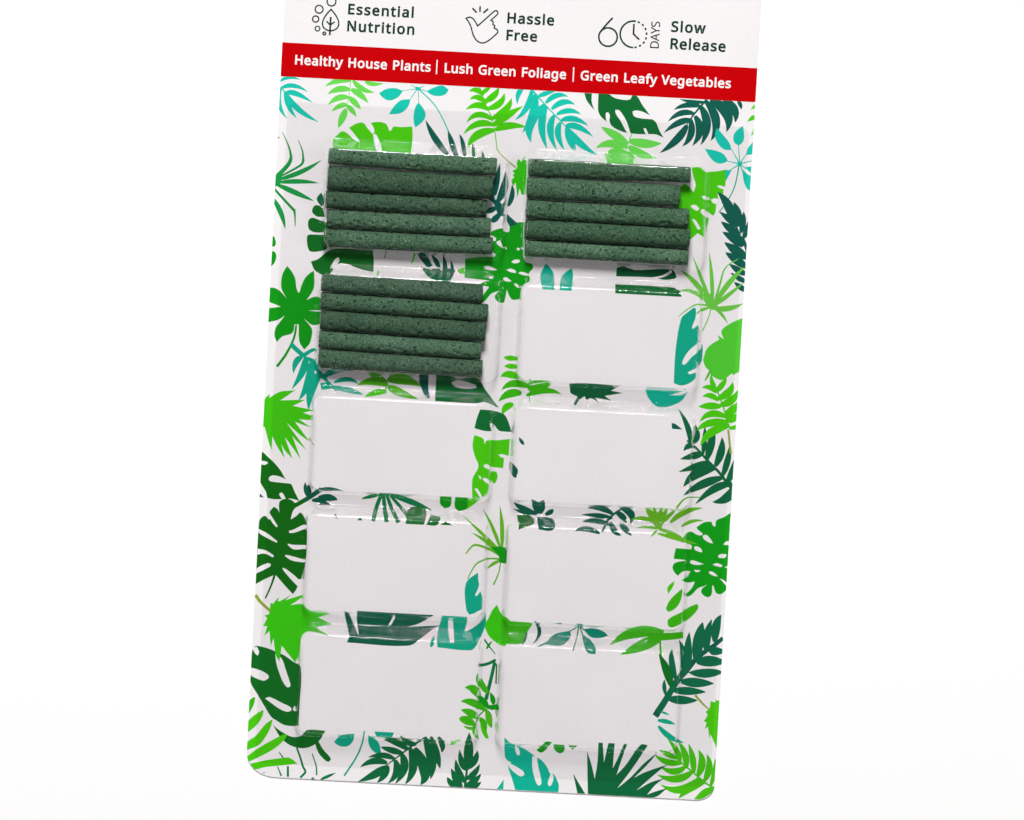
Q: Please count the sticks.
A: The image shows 15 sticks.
